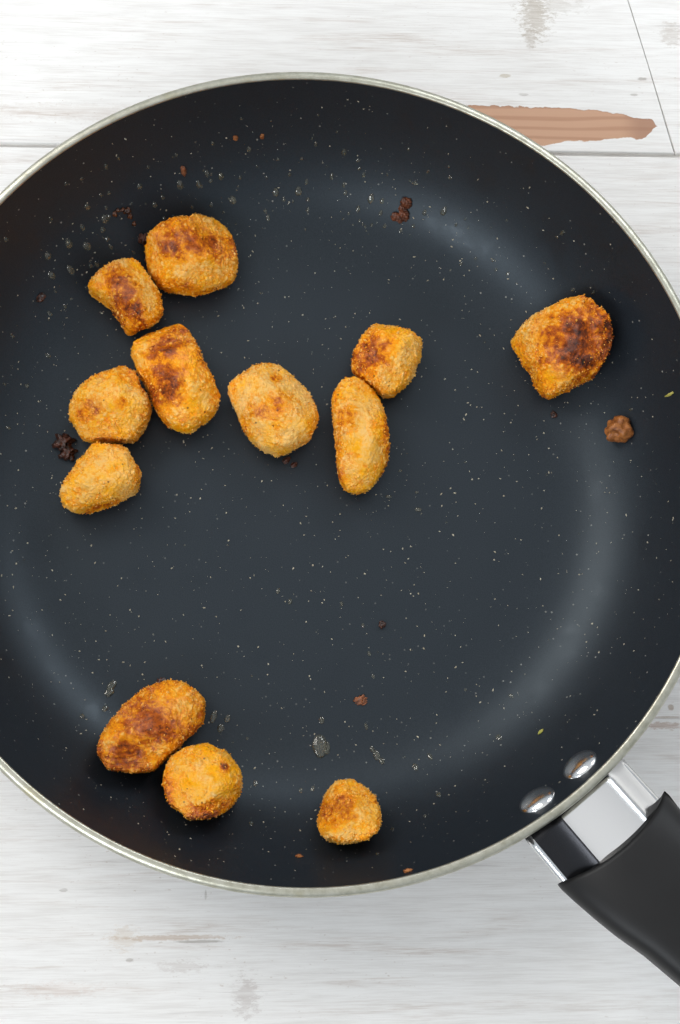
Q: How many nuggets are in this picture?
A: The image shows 12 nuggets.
